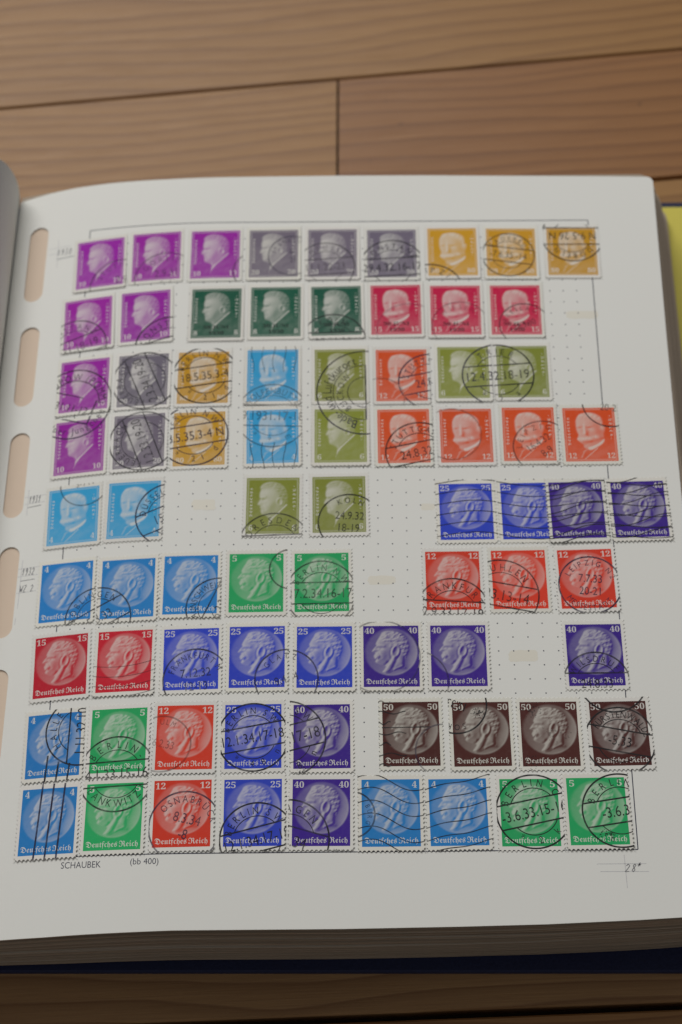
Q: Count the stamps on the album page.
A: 76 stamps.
